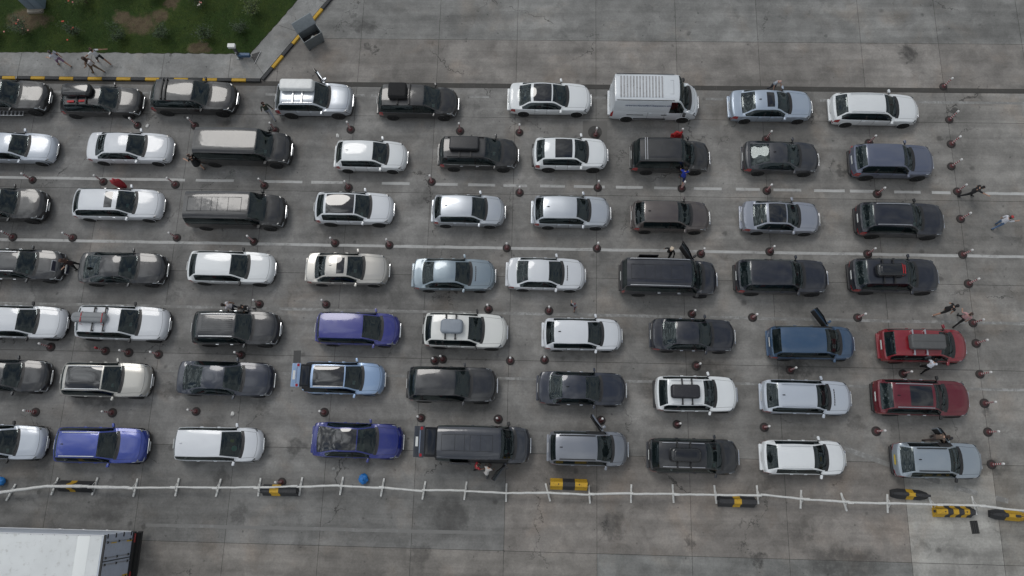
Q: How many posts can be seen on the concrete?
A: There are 76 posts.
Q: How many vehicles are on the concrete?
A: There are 64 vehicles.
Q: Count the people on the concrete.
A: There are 20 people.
